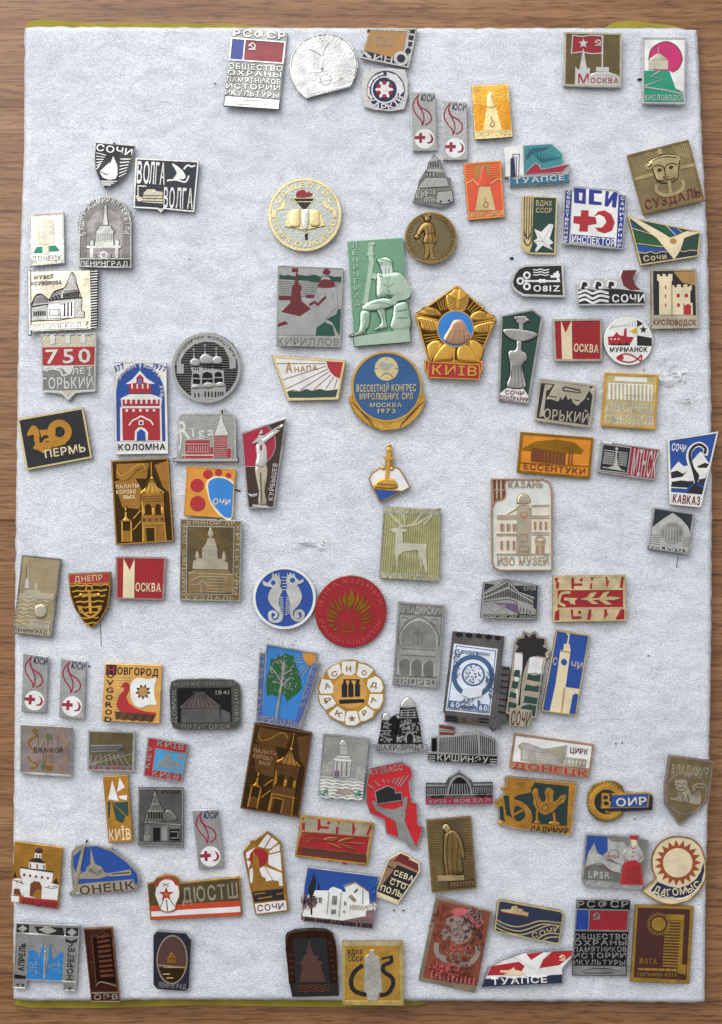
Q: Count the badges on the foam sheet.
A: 105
